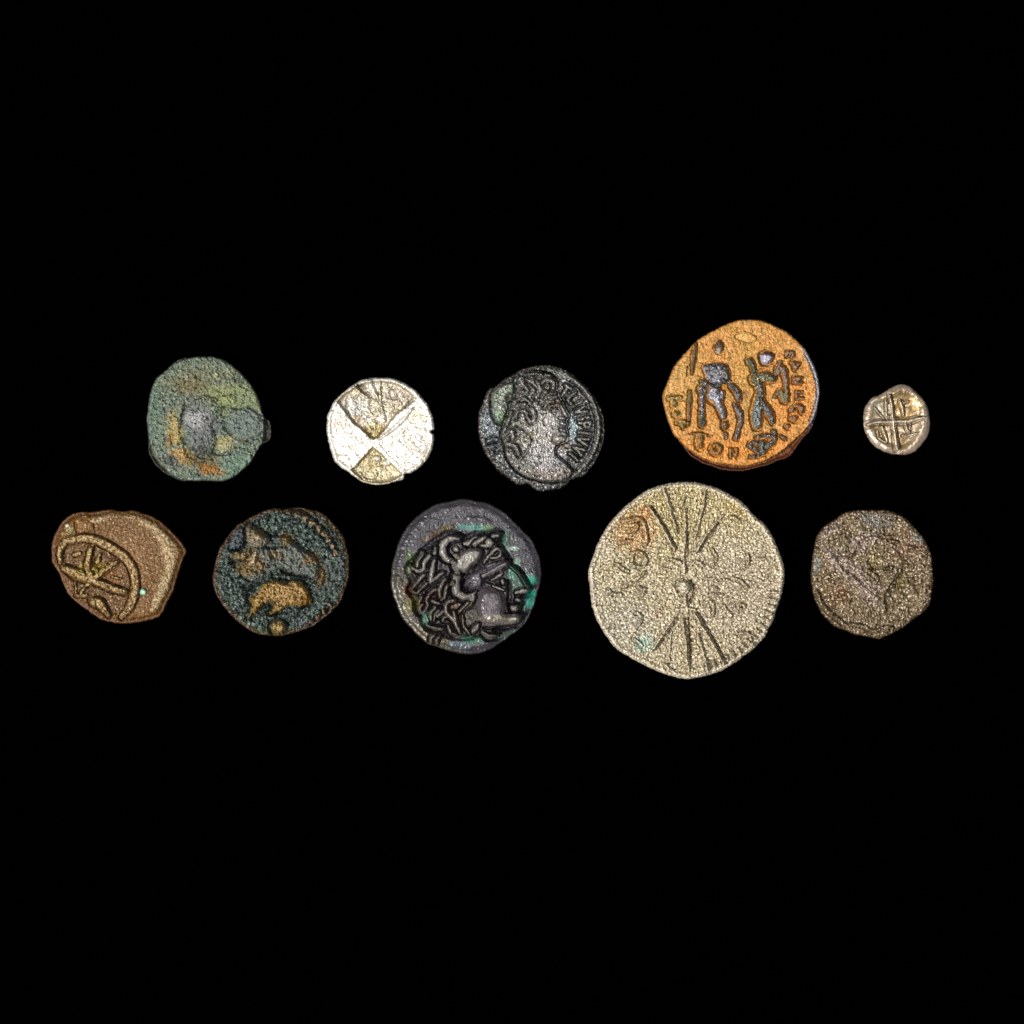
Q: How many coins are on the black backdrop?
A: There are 10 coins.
